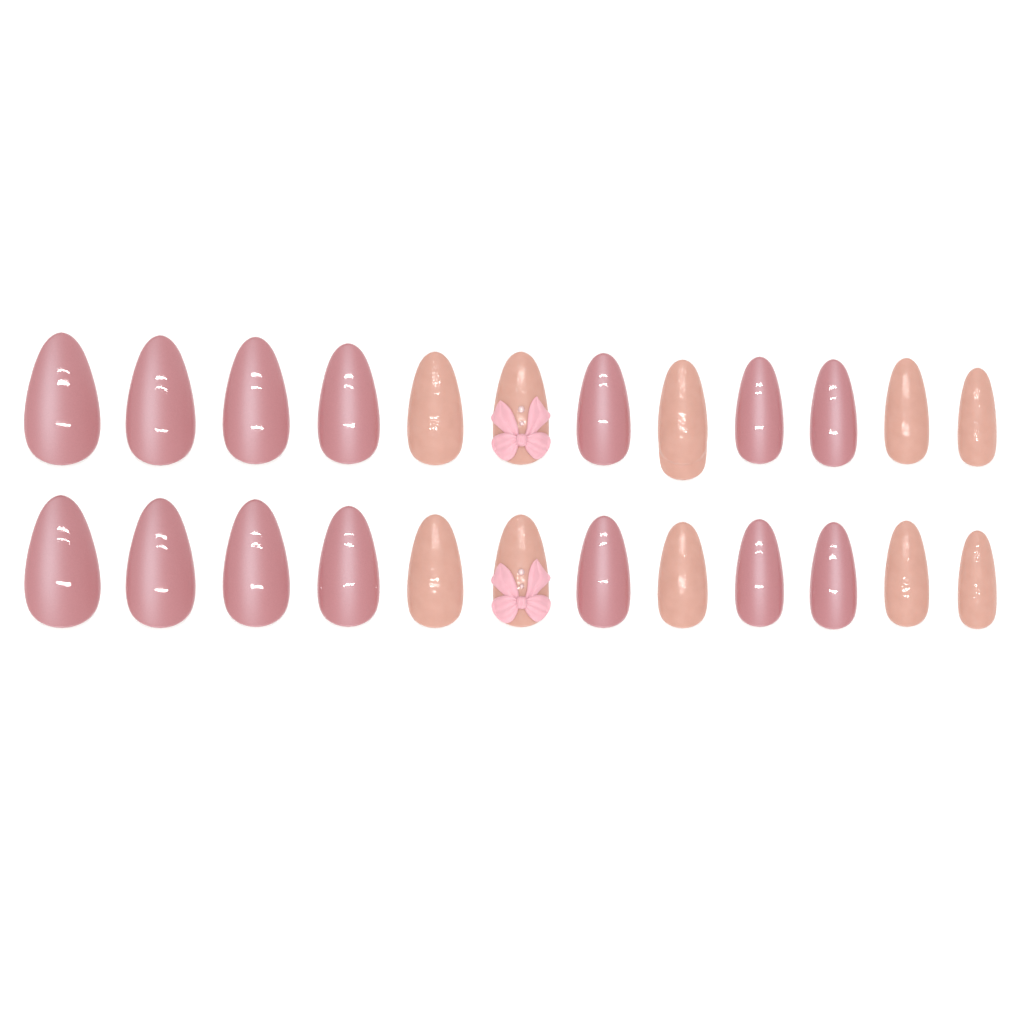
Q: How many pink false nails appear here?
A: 14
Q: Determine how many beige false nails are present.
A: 10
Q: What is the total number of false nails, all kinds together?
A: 24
